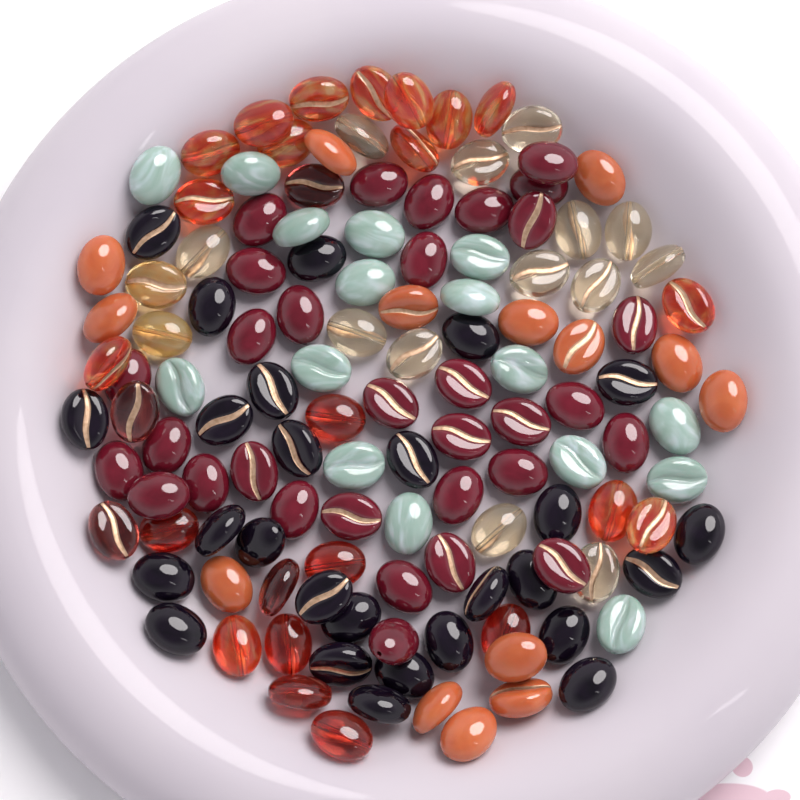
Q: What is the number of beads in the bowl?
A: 130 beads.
